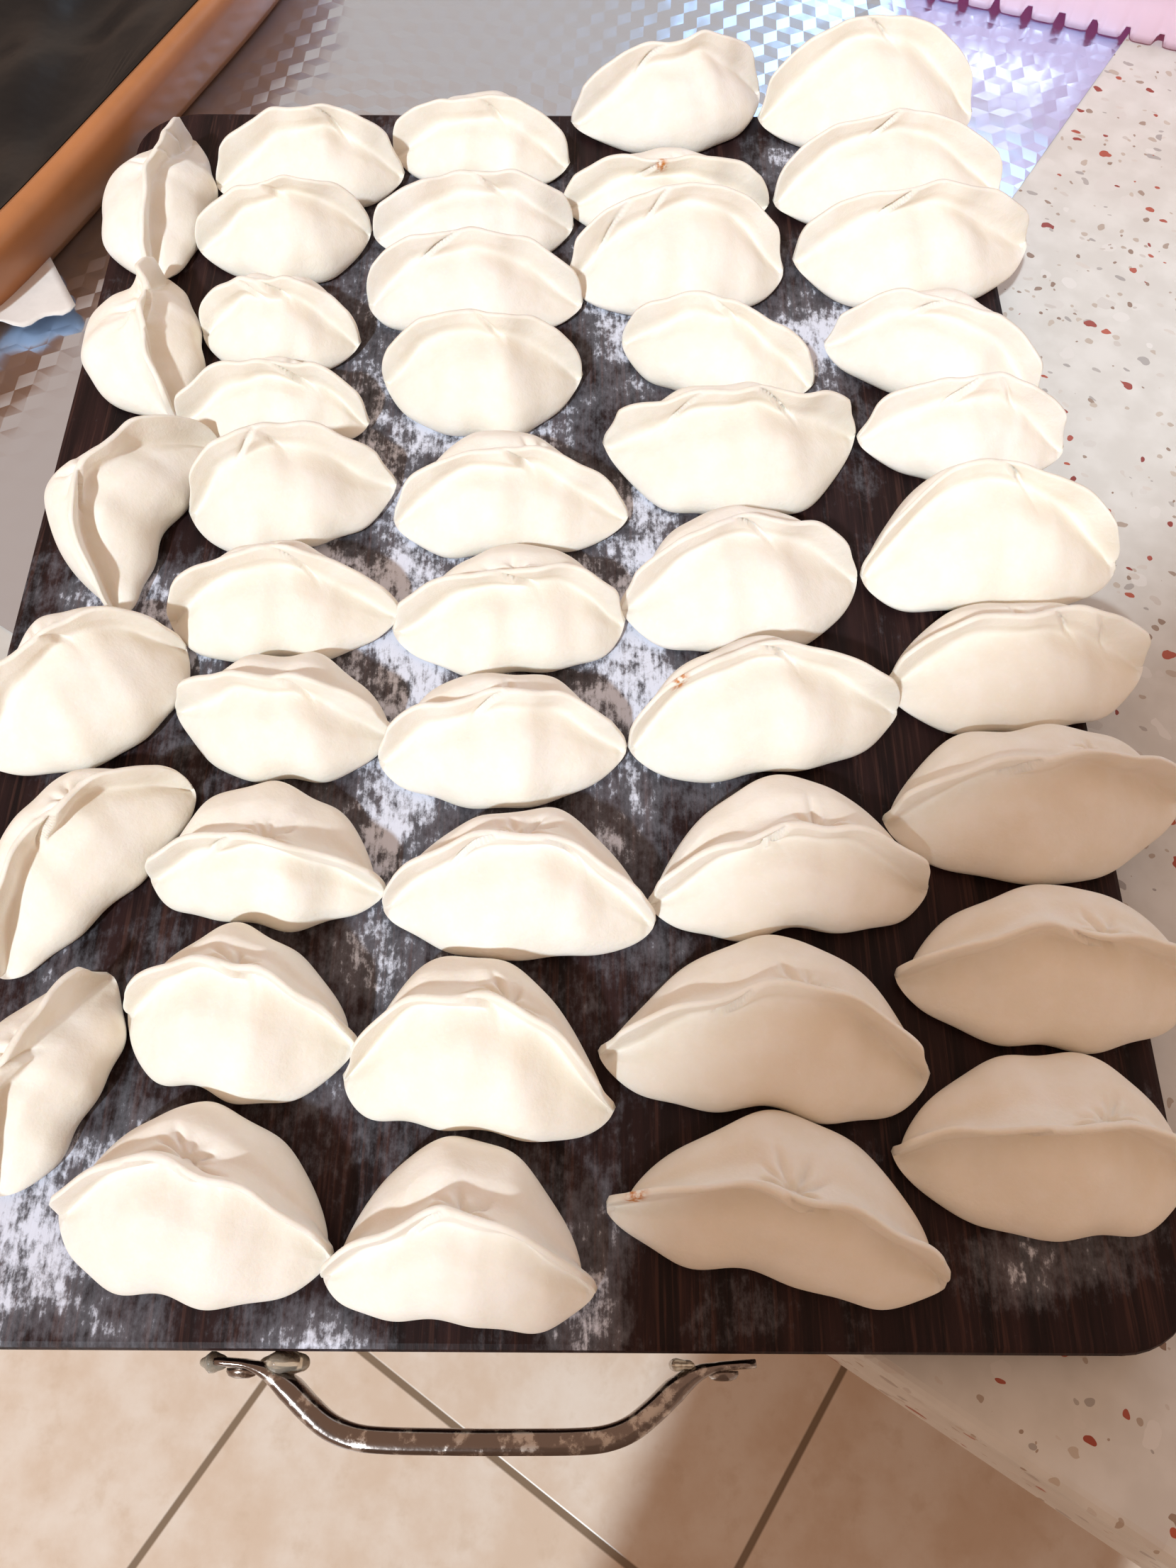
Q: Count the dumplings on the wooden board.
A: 46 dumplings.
